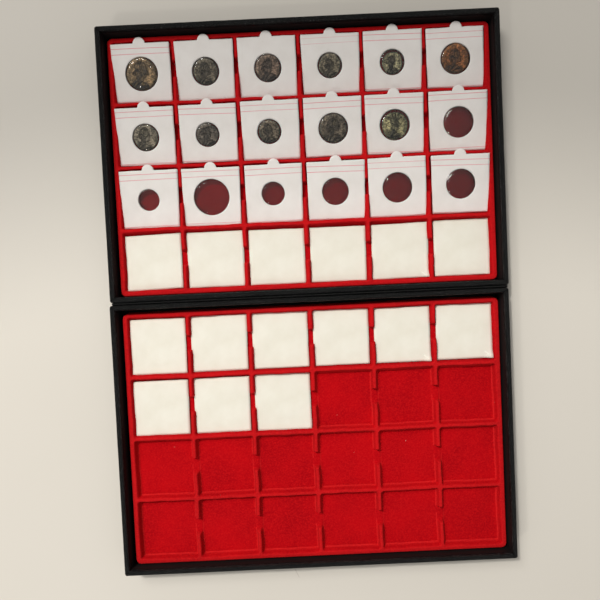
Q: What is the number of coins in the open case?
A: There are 11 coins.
